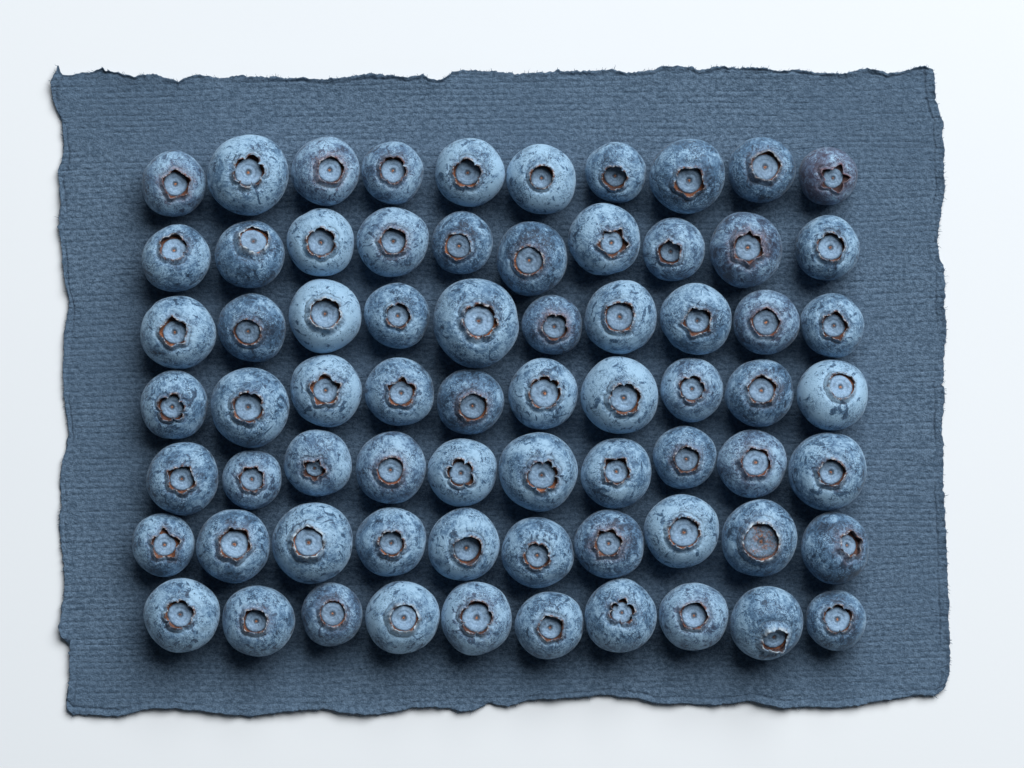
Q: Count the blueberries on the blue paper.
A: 70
